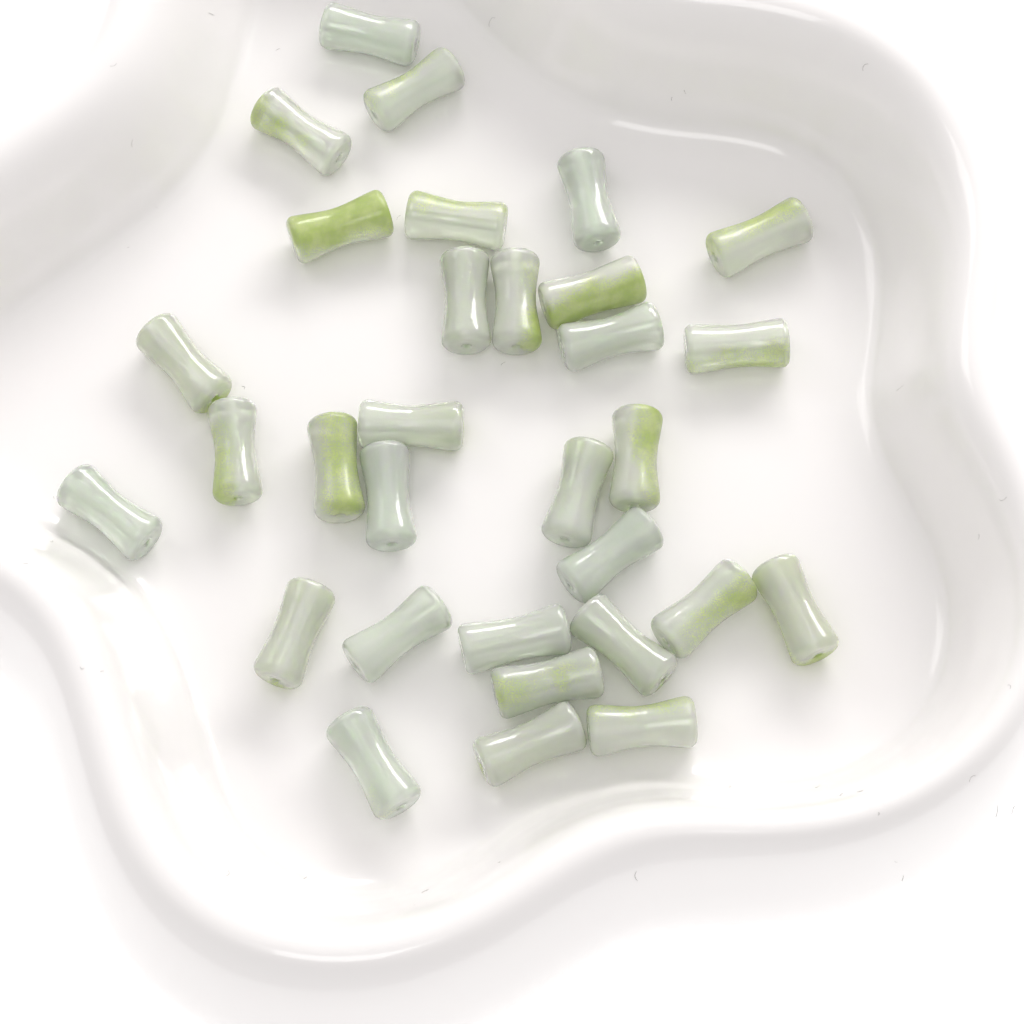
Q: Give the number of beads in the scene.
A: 31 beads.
